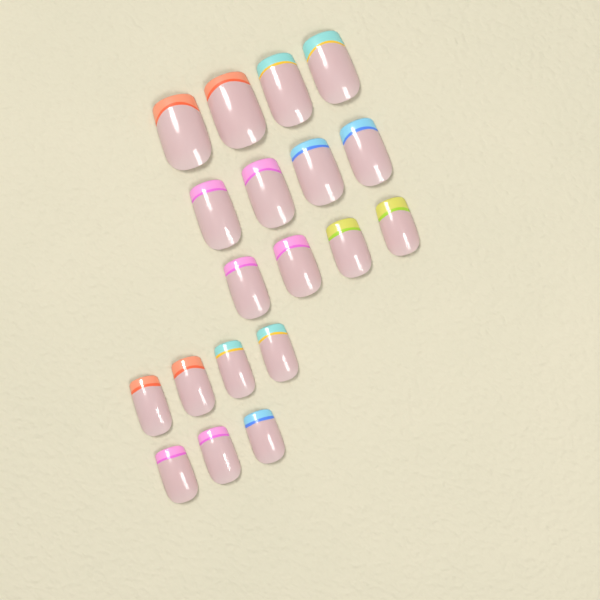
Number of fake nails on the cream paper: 19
